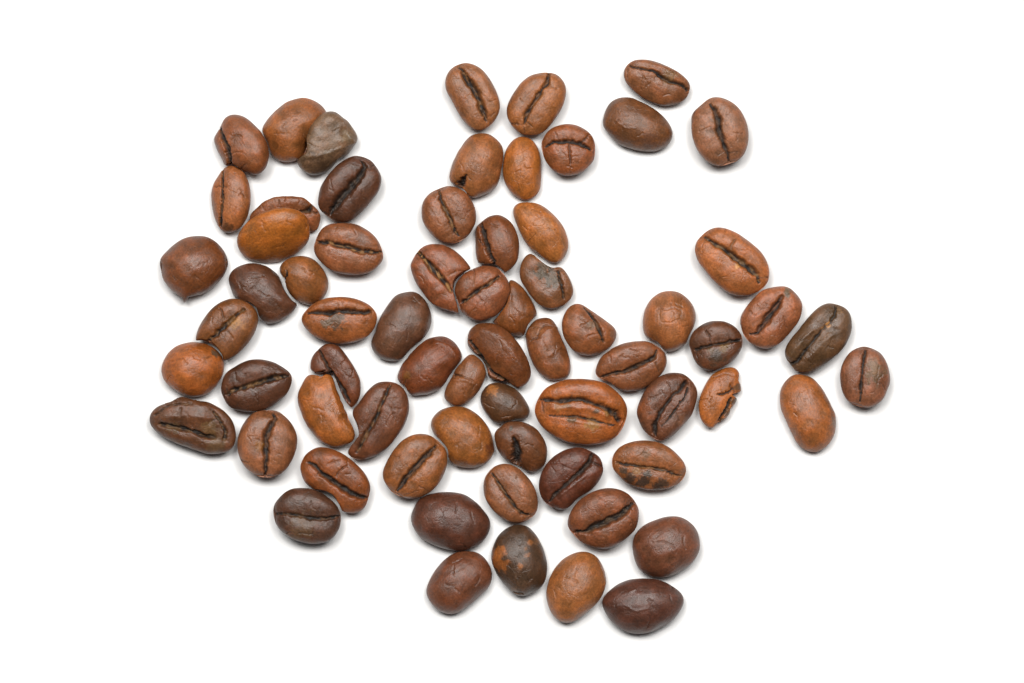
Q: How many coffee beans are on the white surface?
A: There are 68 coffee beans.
